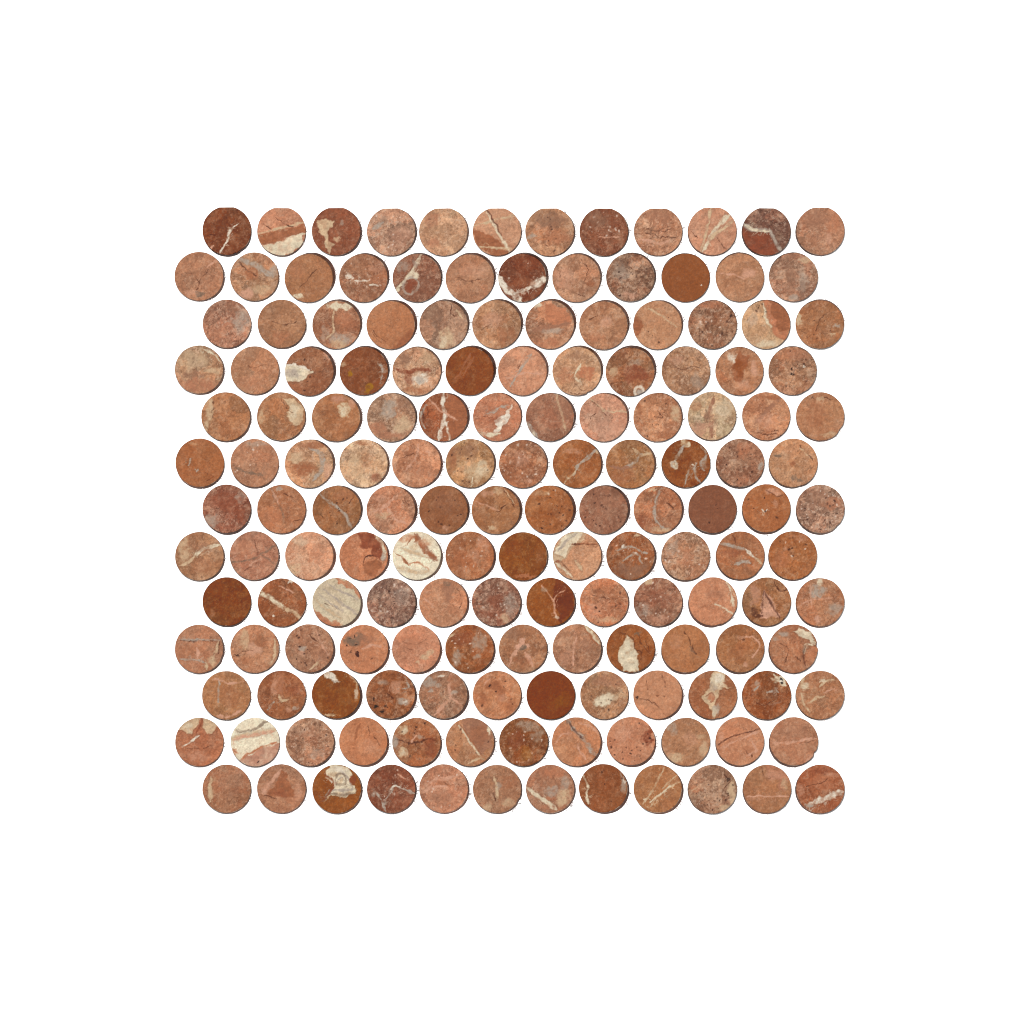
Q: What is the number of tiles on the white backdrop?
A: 156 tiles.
